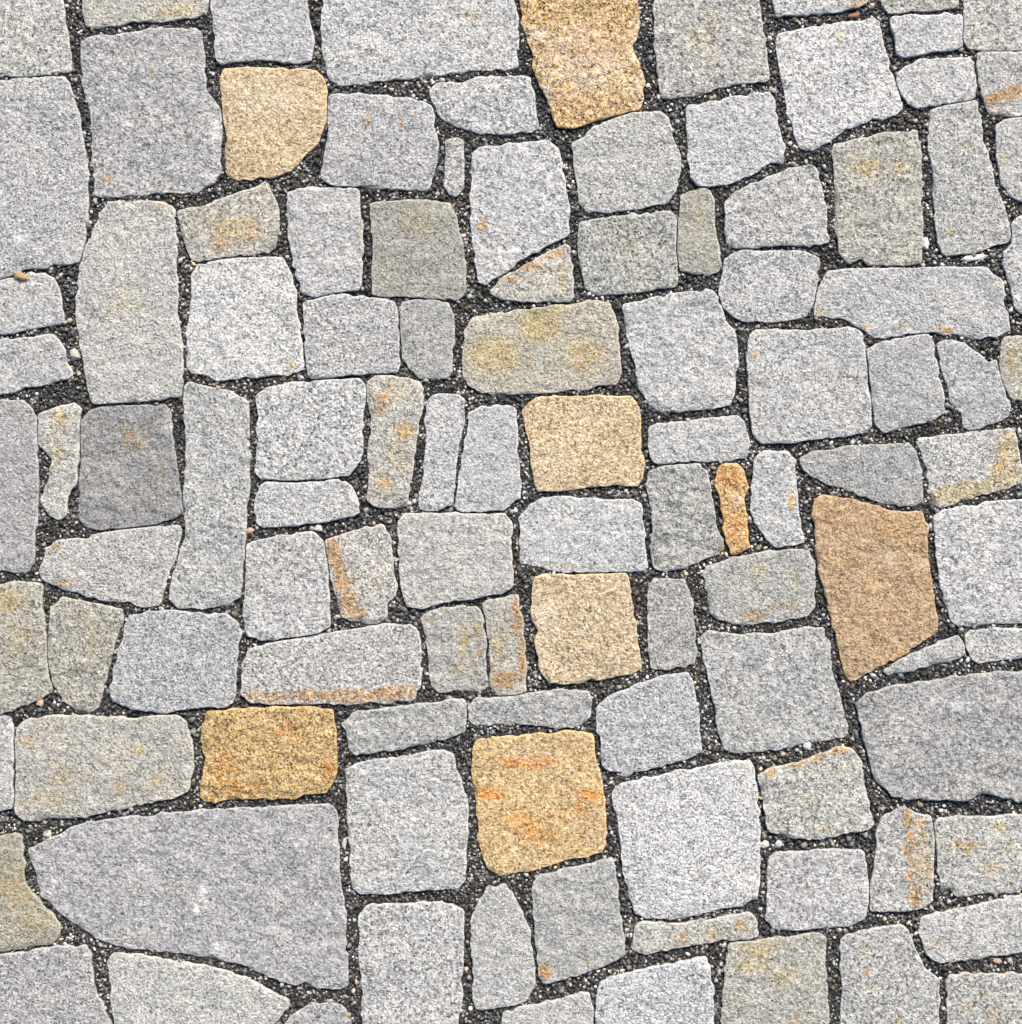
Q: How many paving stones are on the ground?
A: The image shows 111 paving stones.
